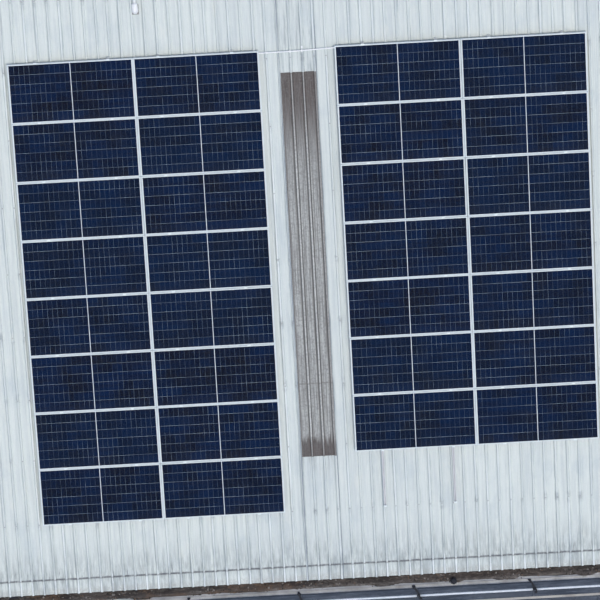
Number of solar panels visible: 30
